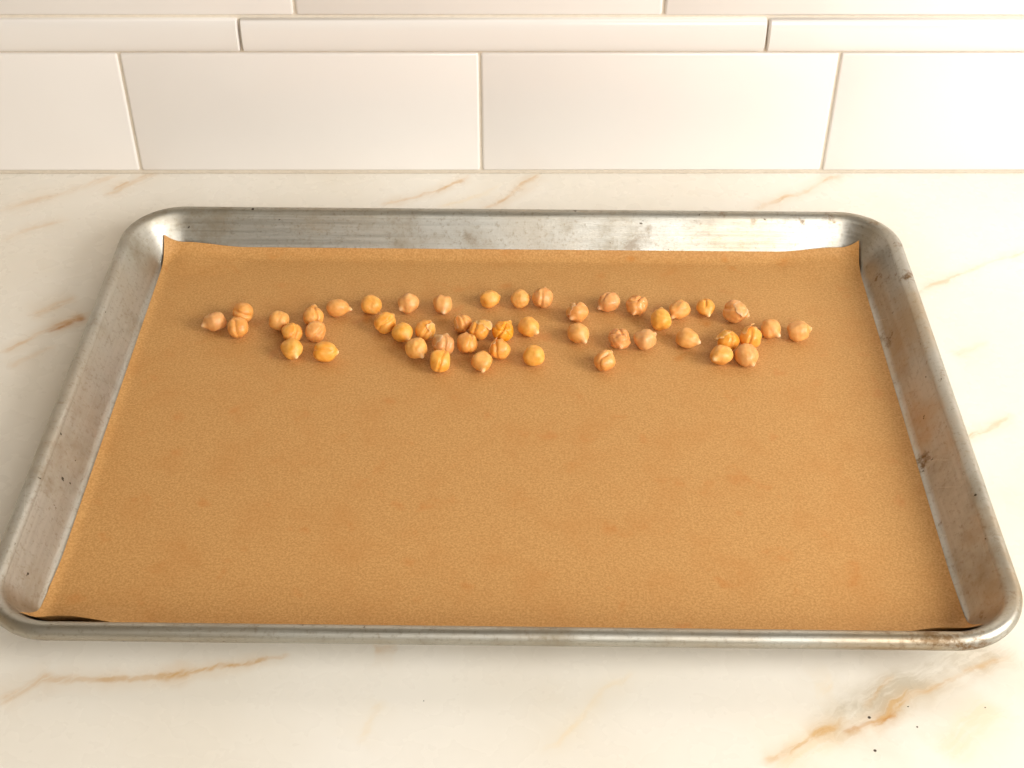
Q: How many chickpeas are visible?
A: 48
